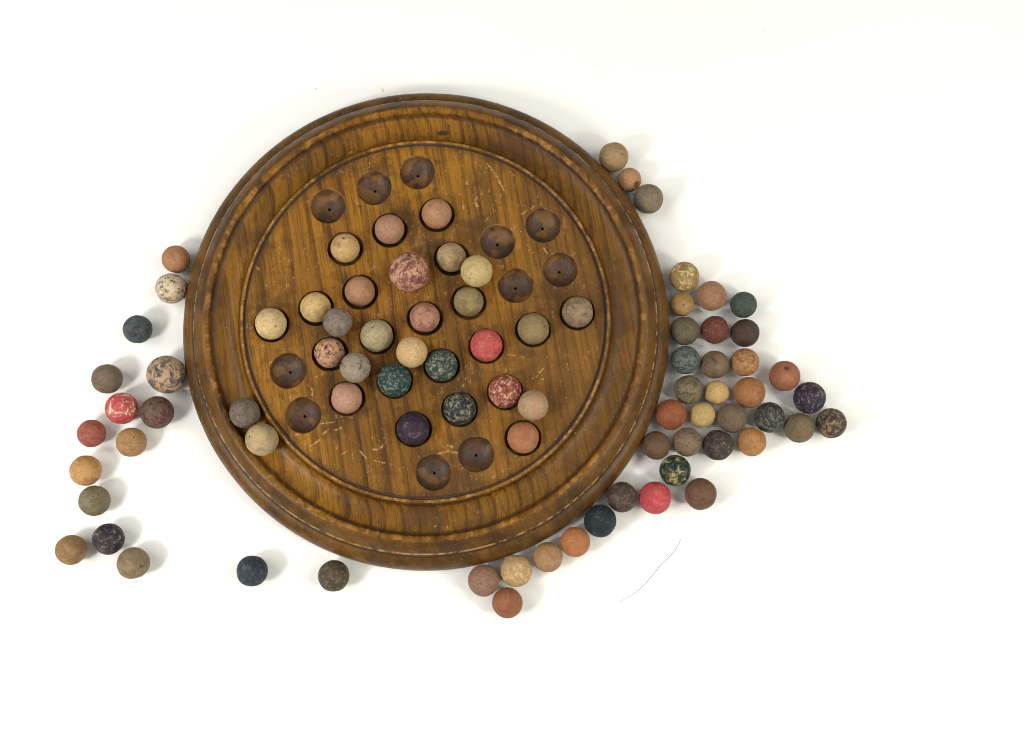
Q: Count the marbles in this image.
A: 83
